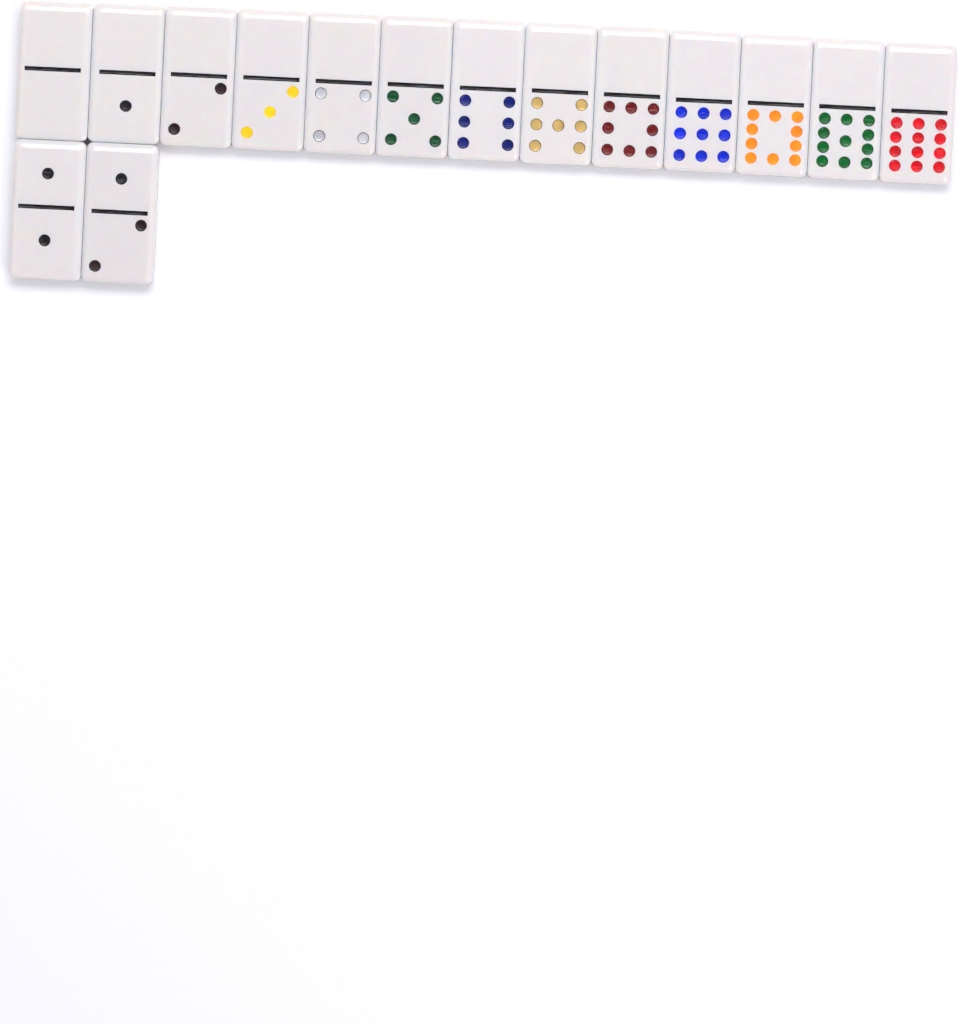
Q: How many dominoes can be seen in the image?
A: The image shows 15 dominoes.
